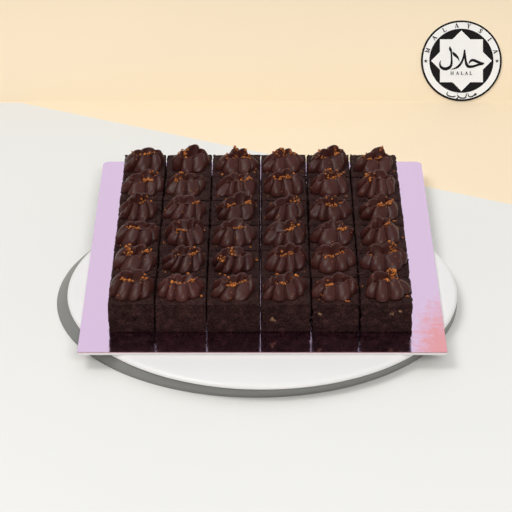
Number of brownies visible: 36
